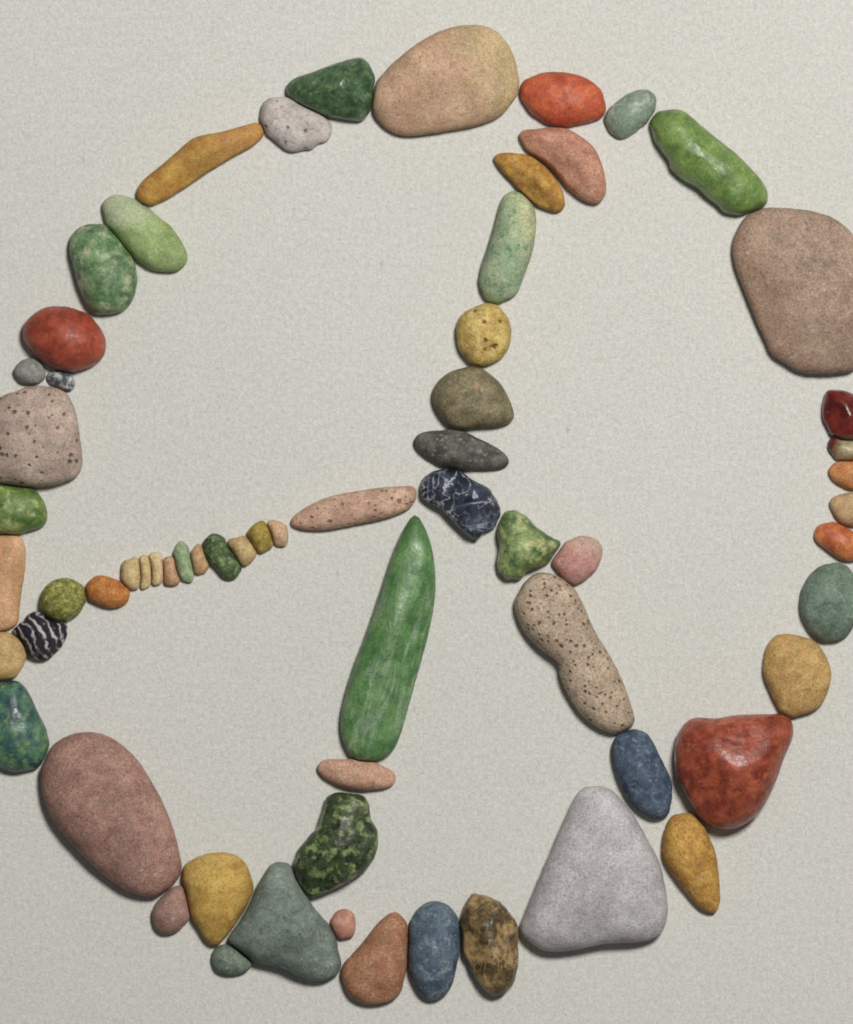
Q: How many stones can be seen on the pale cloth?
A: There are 65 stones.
